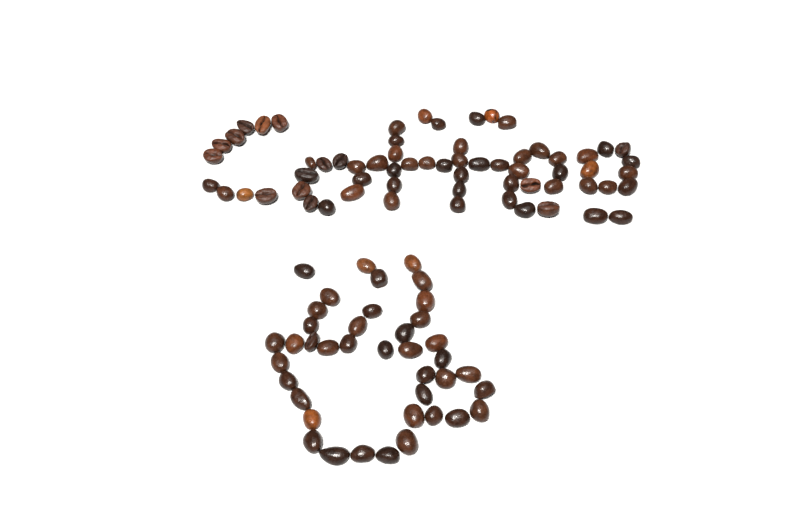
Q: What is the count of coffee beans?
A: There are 104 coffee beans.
